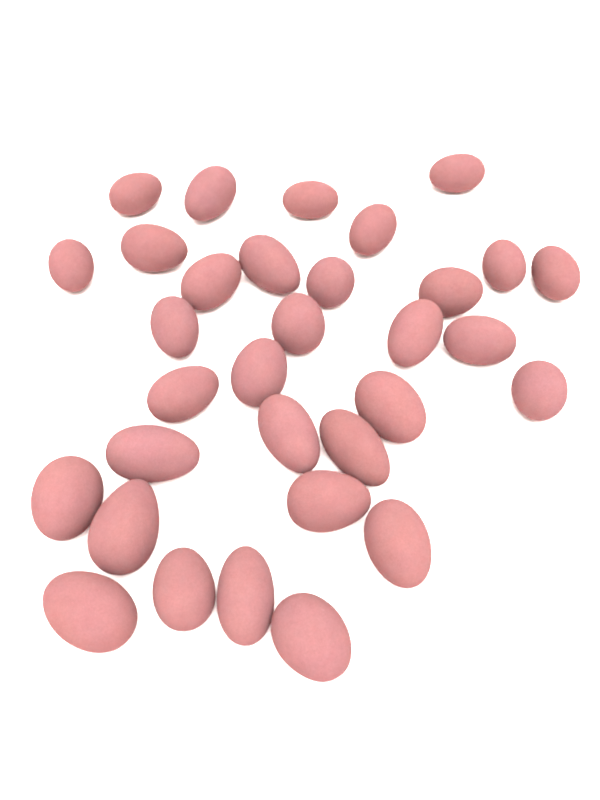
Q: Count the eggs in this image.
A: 32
